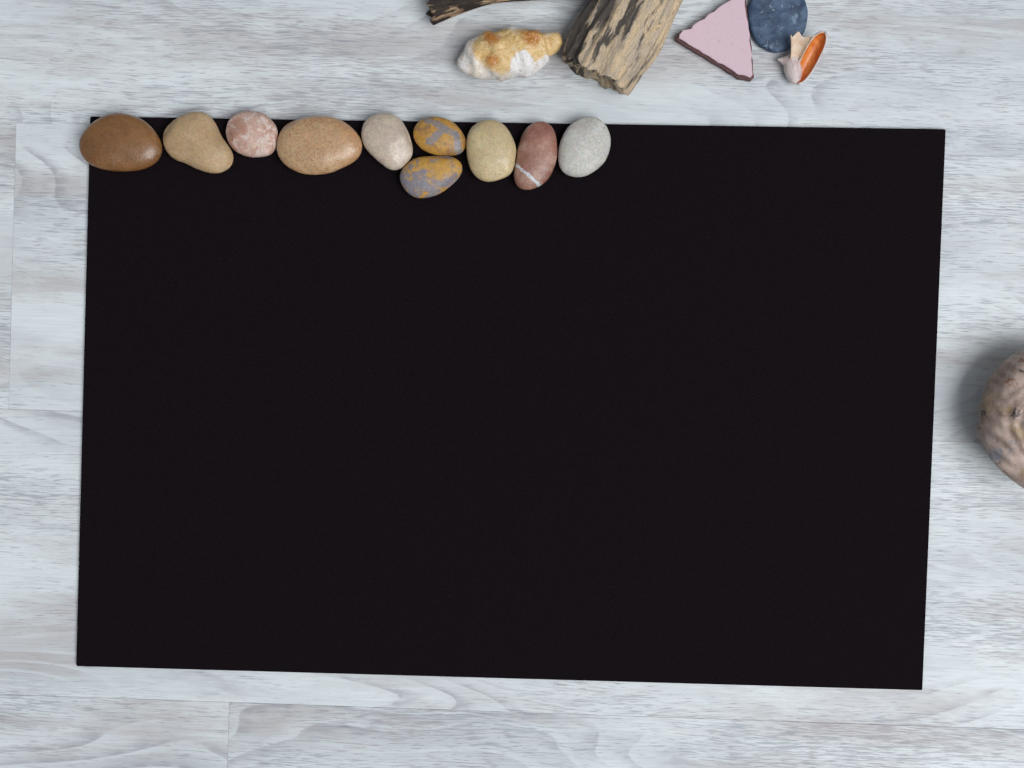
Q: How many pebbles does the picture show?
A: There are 10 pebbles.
